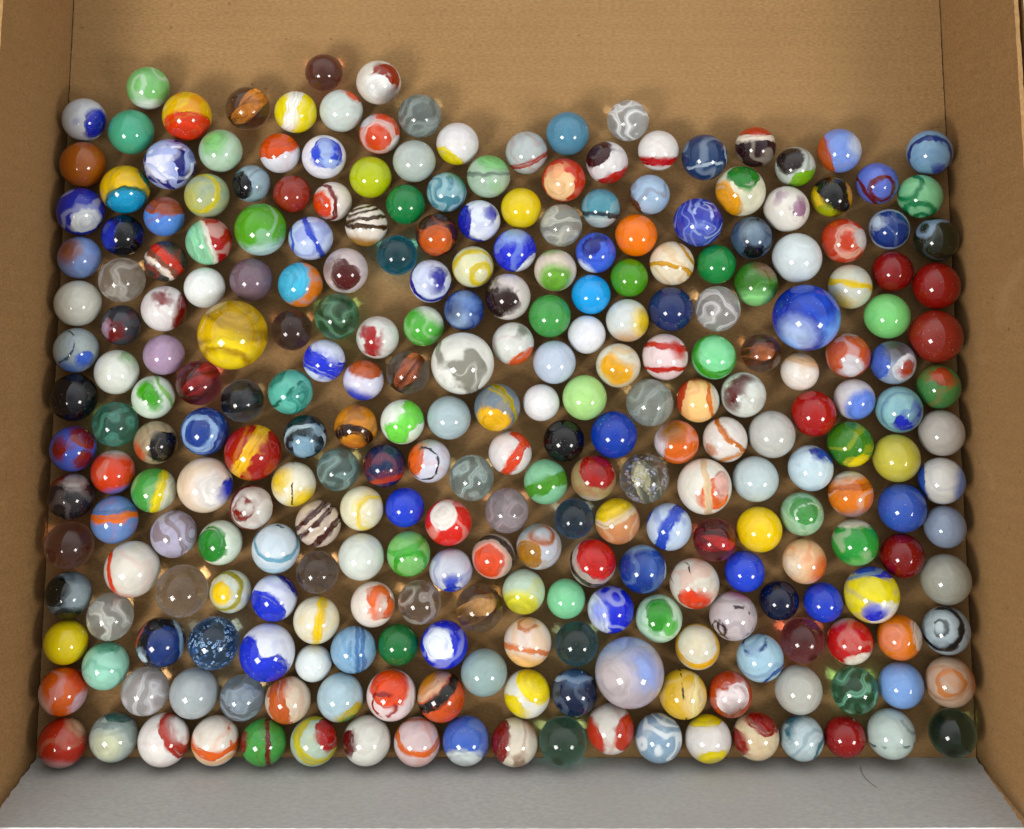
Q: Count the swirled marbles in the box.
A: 182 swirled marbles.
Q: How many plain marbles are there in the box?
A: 55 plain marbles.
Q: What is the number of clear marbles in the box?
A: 36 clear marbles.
